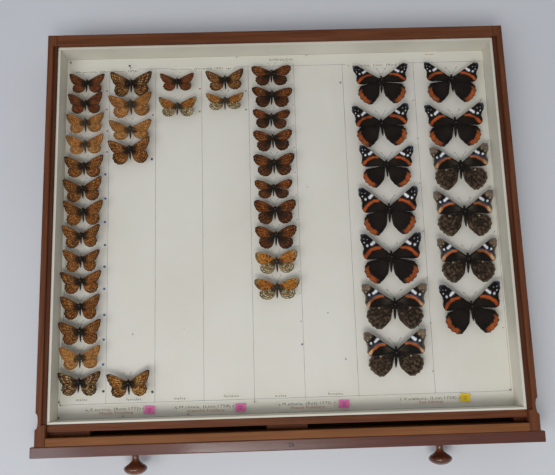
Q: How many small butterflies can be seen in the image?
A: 33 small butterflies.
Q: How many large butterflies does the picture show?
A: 13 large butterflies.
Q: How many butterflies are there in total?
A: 46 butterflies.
